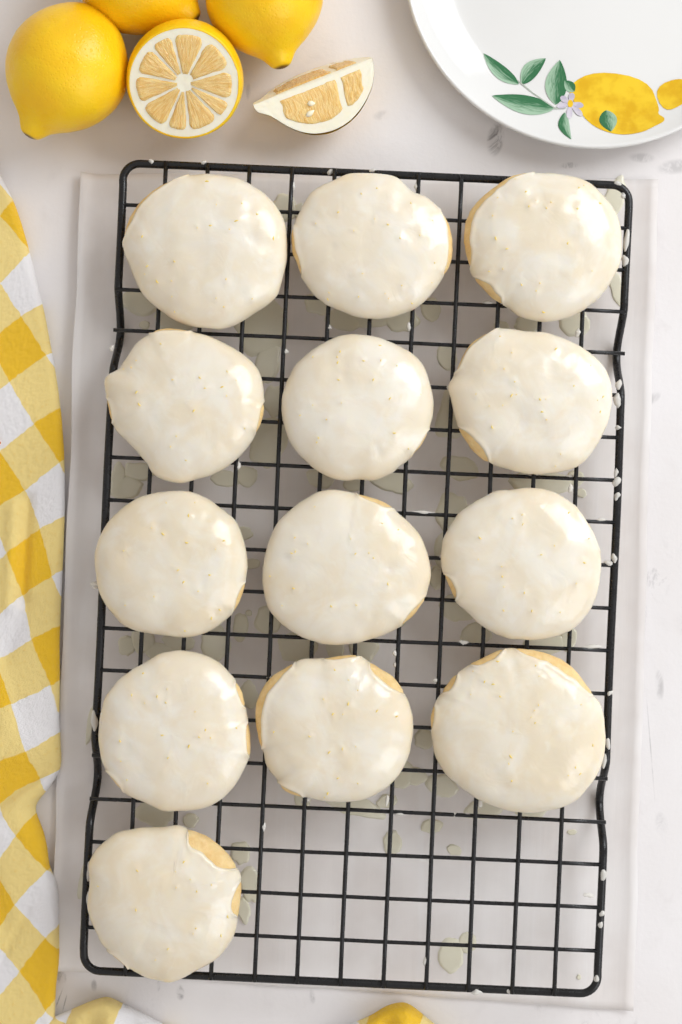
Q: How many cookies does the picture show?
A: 13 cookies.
